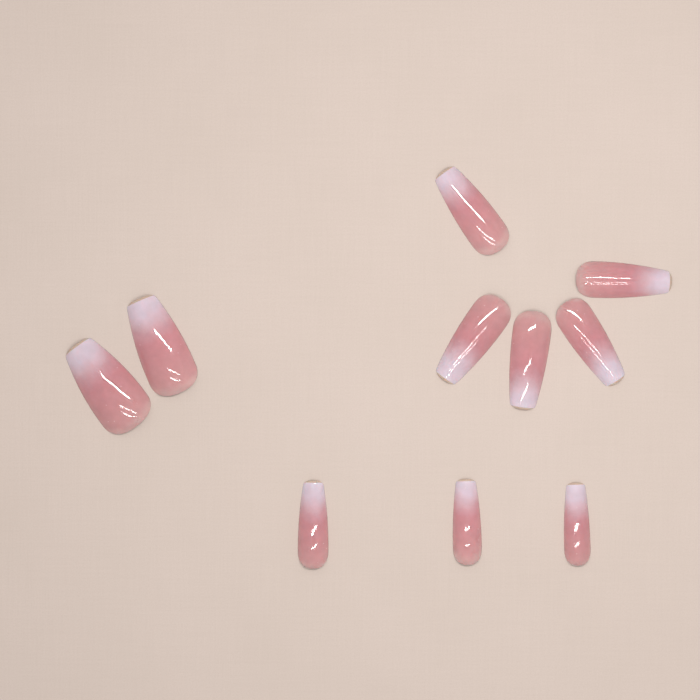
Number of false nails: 10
